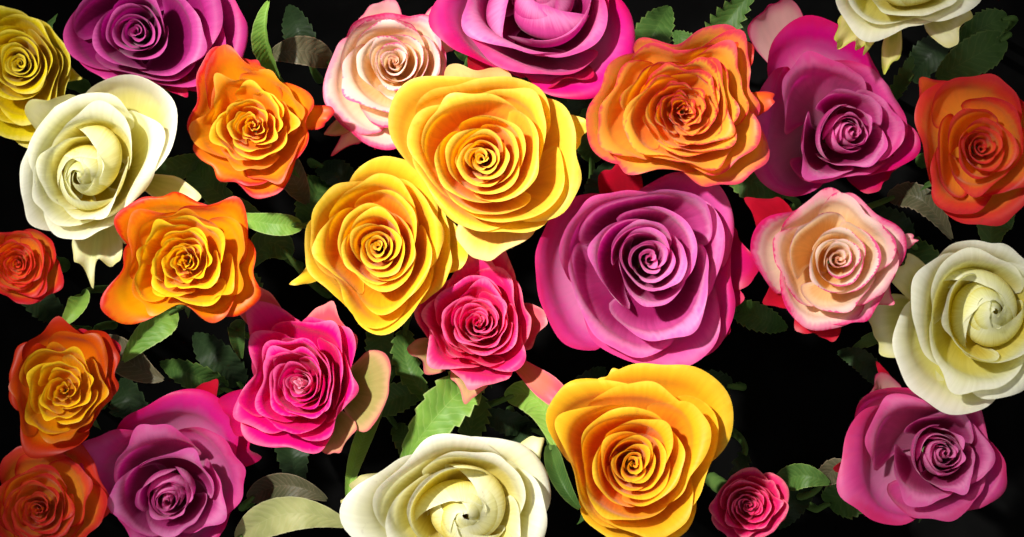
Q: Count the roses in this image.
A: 26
